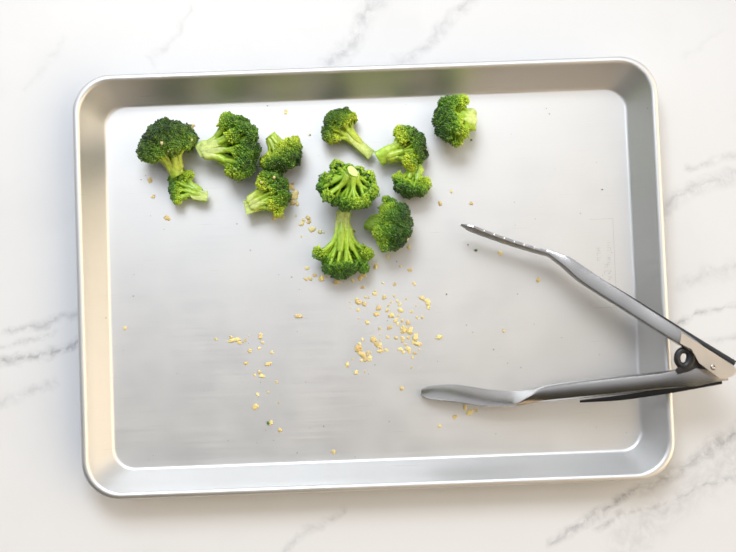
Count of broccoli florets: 12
